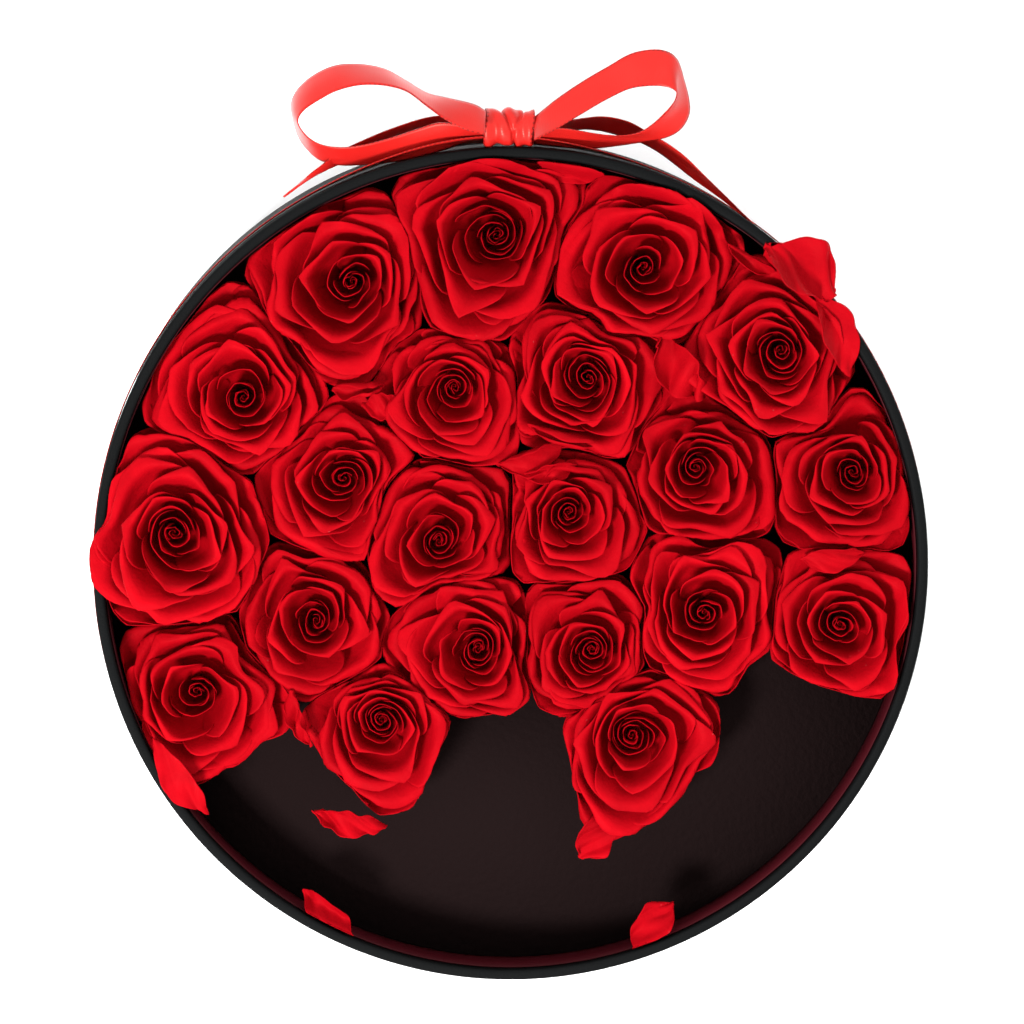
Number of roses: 21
